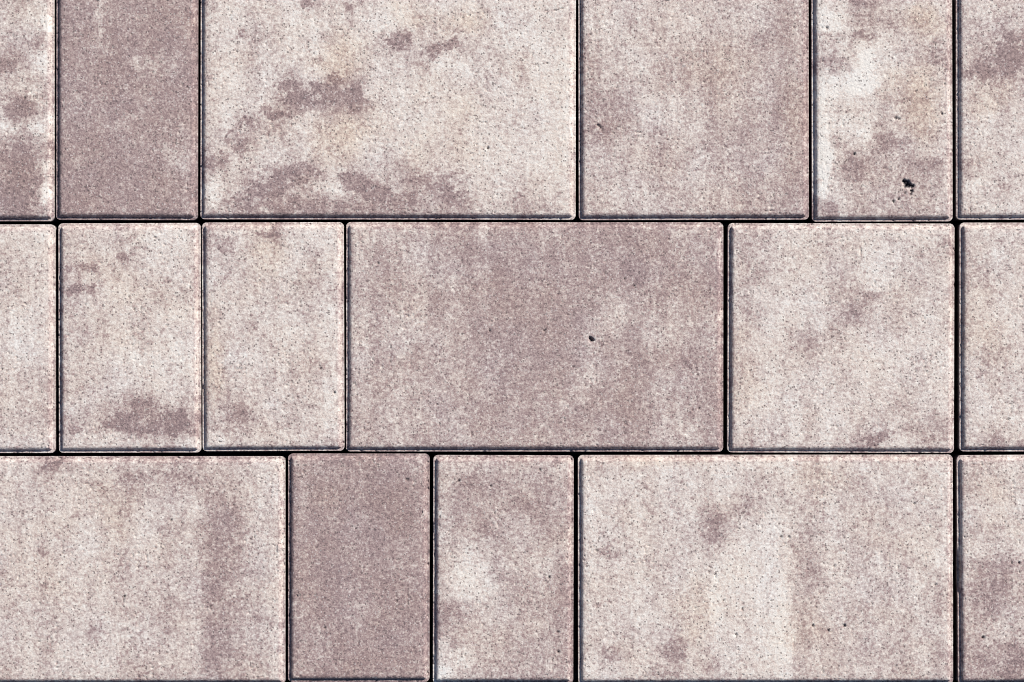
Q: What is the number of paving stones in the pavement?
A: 17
